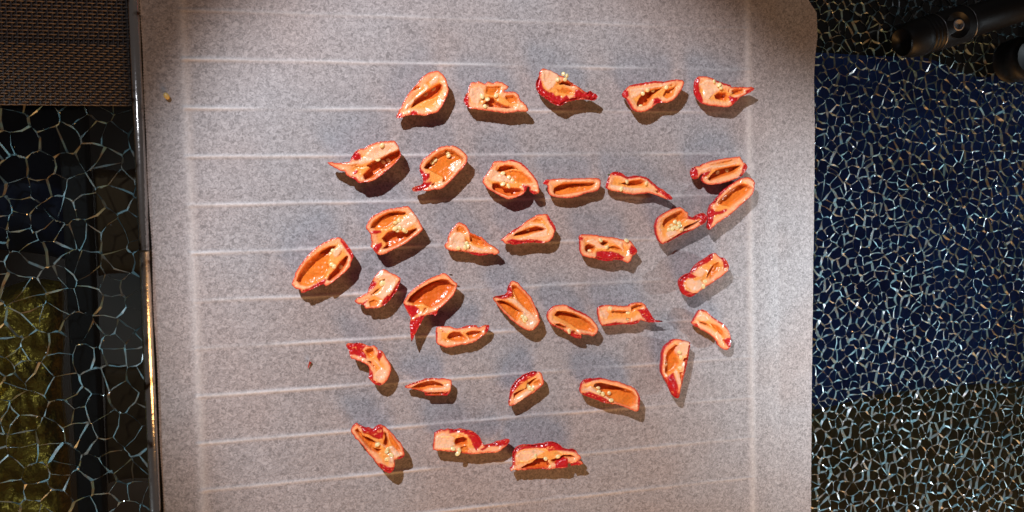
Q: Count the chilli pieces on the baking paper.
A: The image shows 34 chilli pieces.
